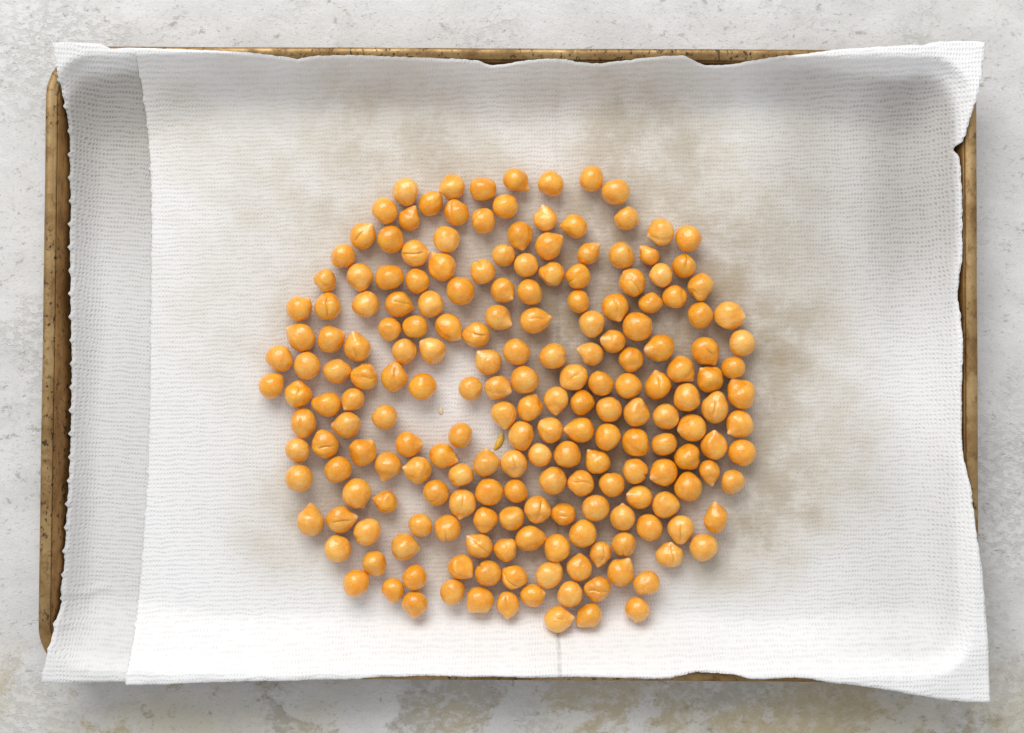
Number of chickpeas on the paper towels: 200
